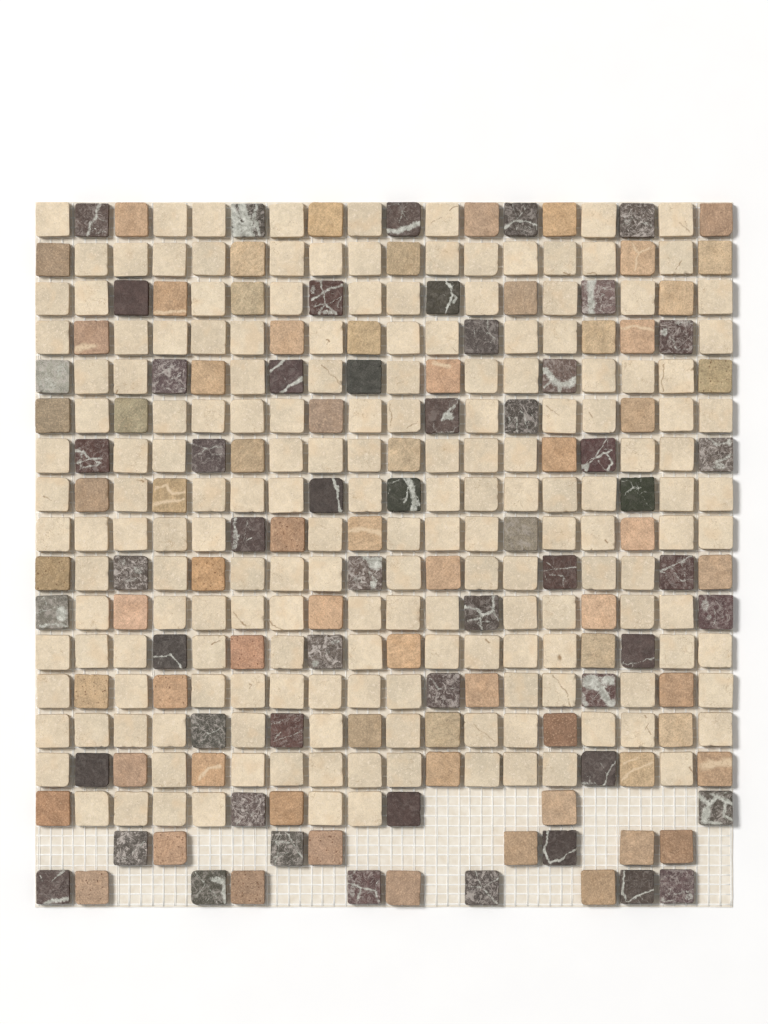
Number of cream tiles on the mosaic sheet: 176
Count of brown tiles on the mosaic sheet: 69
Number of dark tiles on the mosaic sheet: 55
